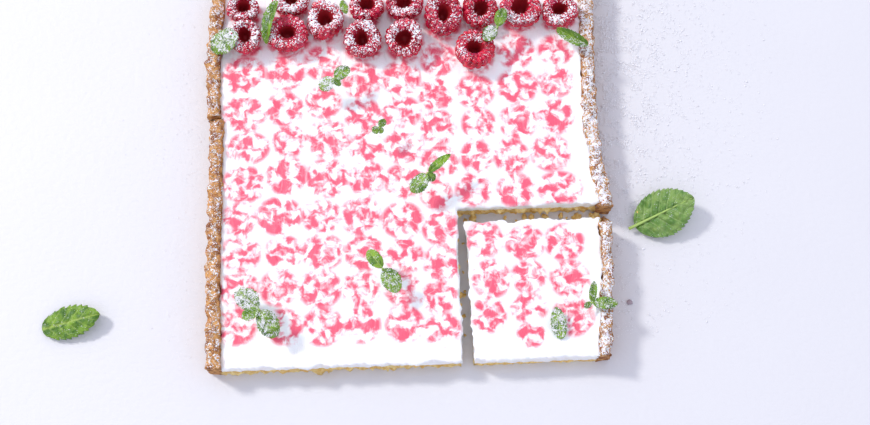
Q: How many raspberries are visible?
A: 14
